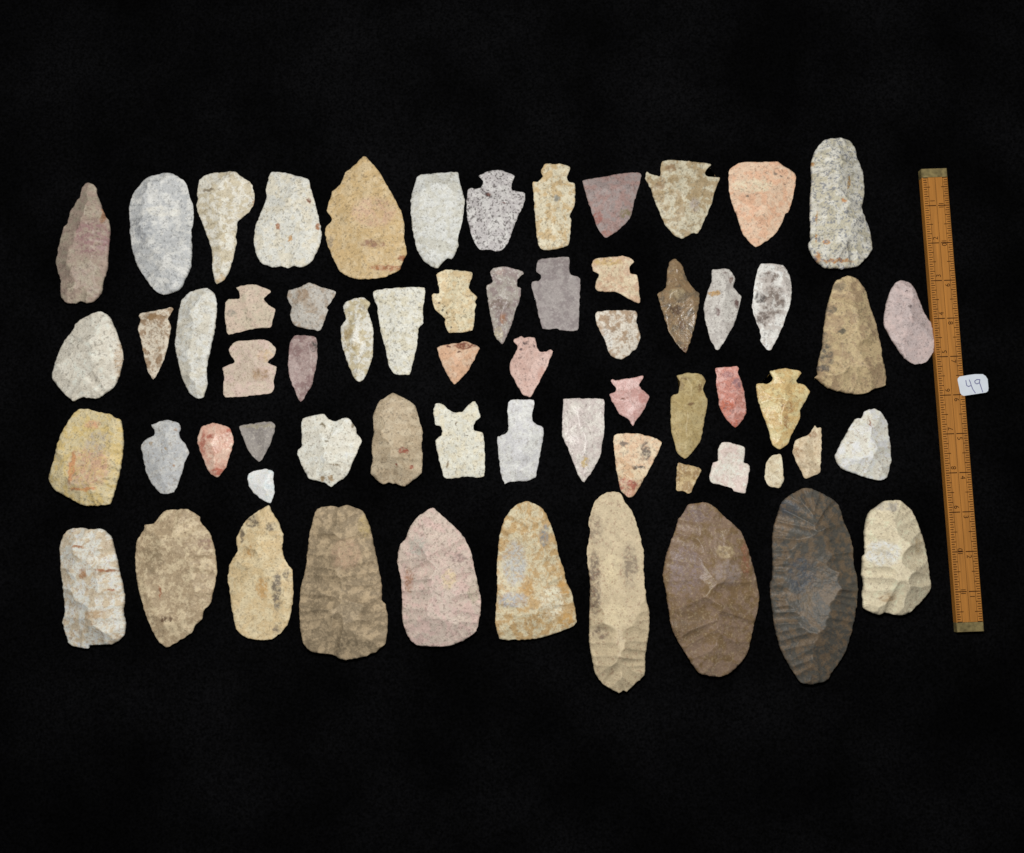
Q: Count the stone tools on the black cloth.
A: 63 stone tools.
